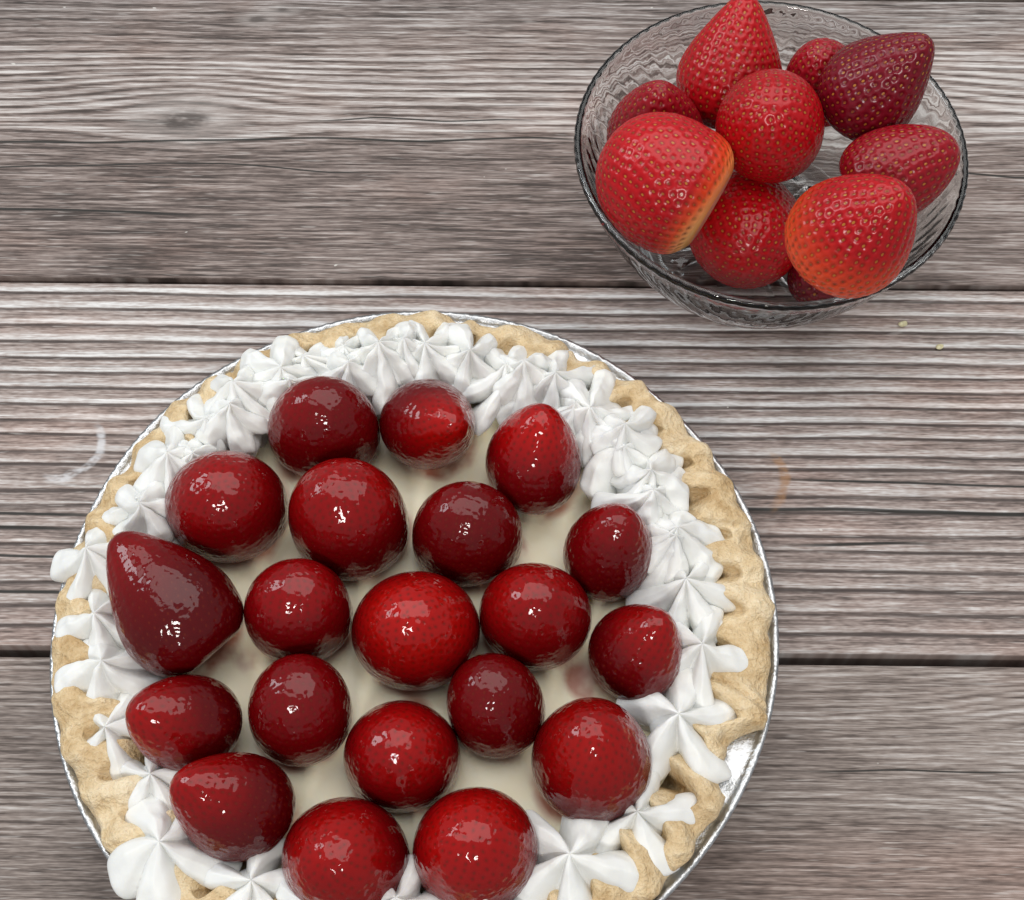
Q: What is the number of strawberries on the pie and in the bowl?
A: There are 30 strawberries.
